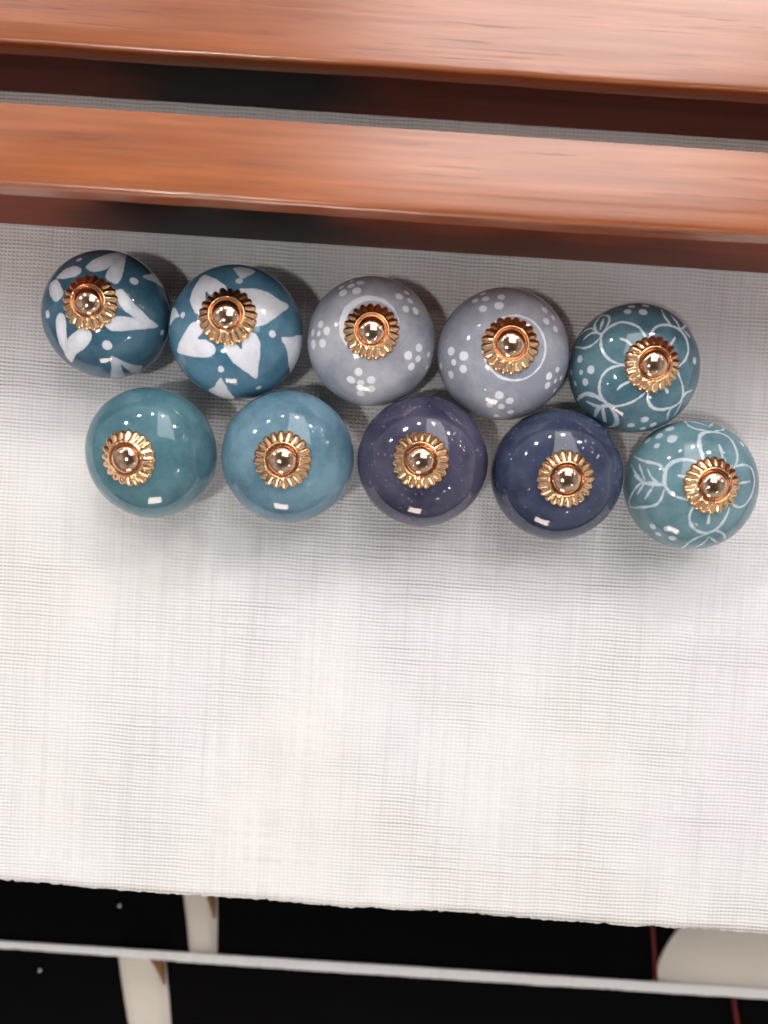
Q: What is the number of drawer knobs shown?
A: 10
